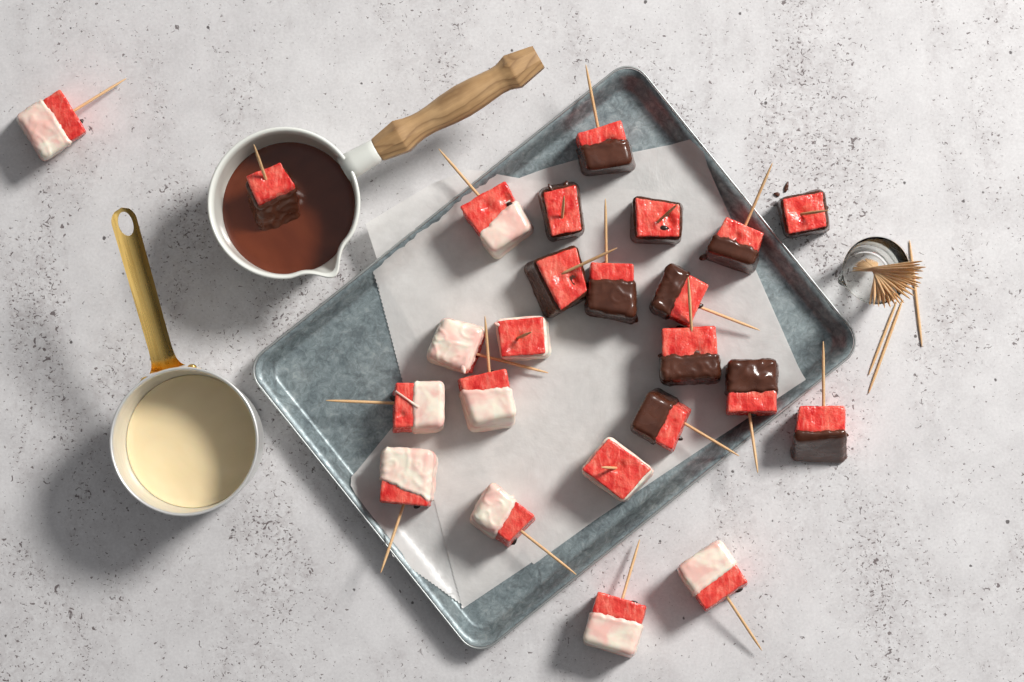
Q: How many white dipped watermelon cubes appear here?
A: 11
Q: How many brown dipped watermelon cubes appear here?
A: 13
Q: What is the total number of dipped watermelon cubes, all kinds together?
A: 24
